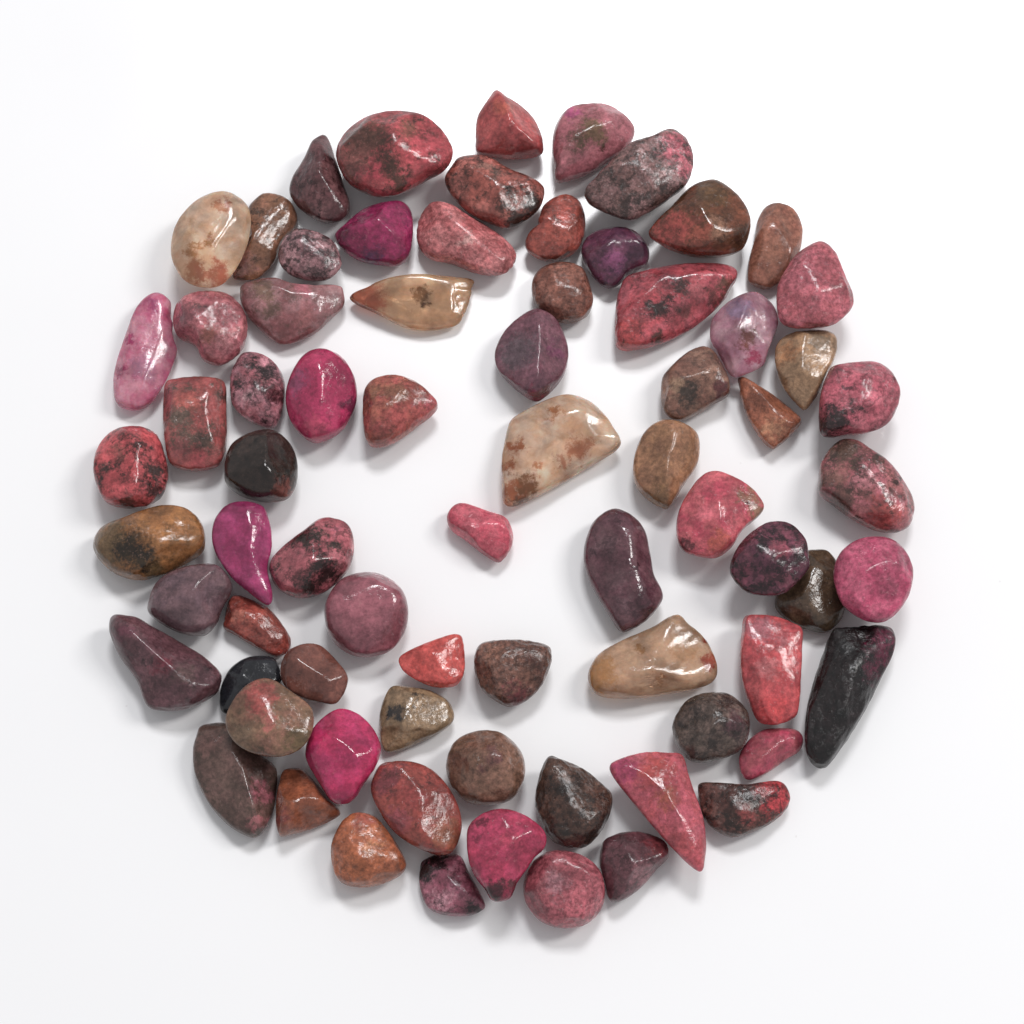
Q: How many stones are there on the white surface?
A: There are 74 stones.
